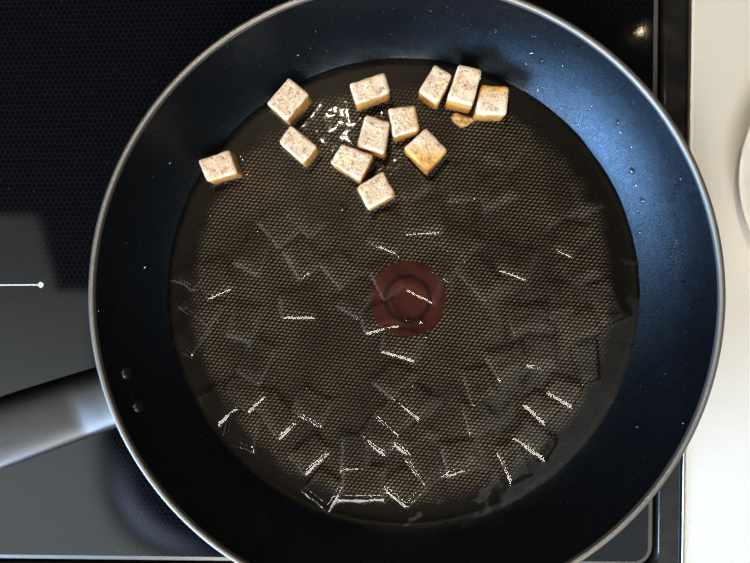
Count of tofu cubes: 12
